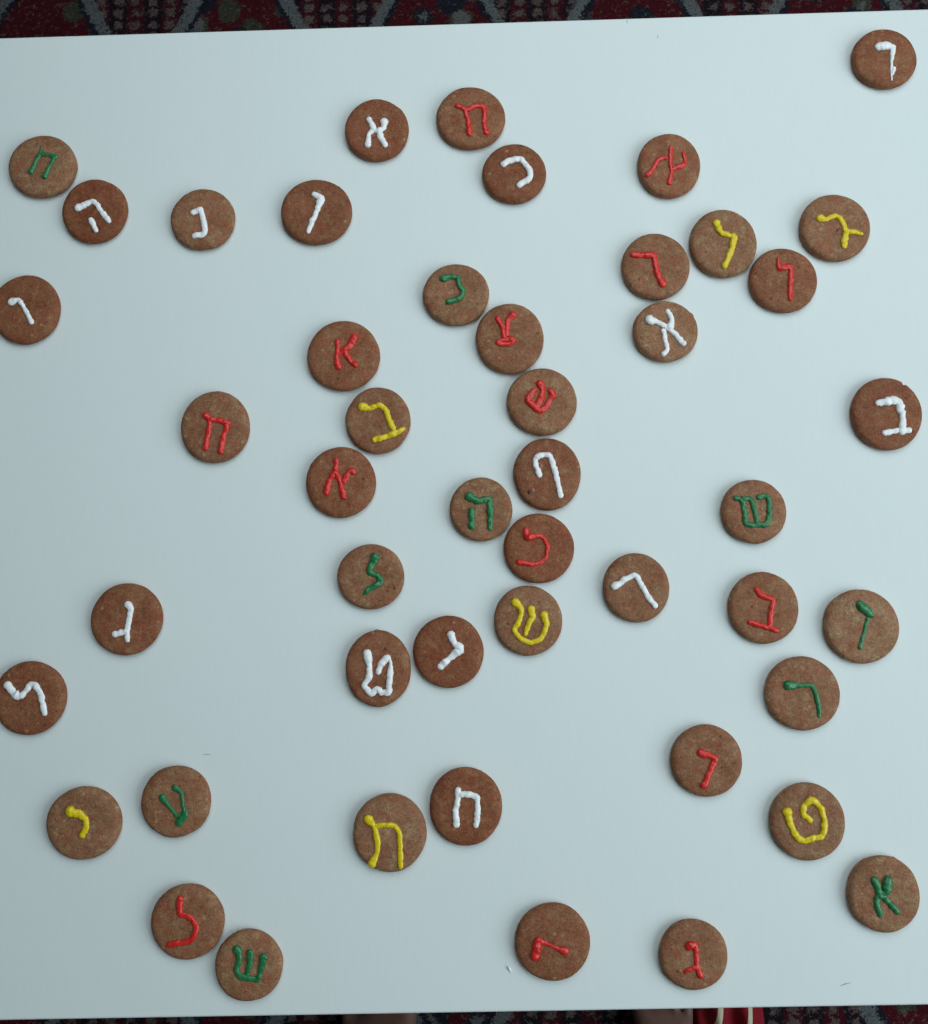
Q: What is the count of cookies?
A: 48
